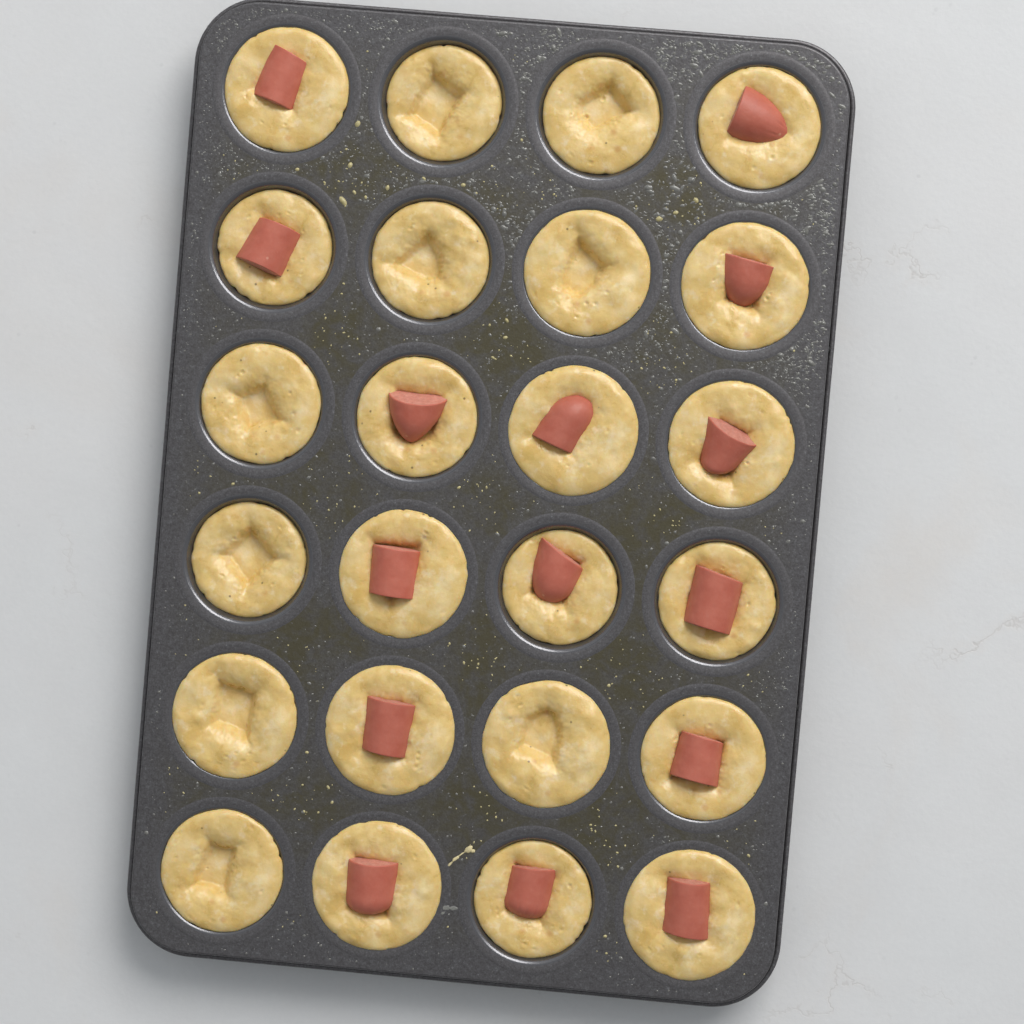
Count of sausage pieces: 15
